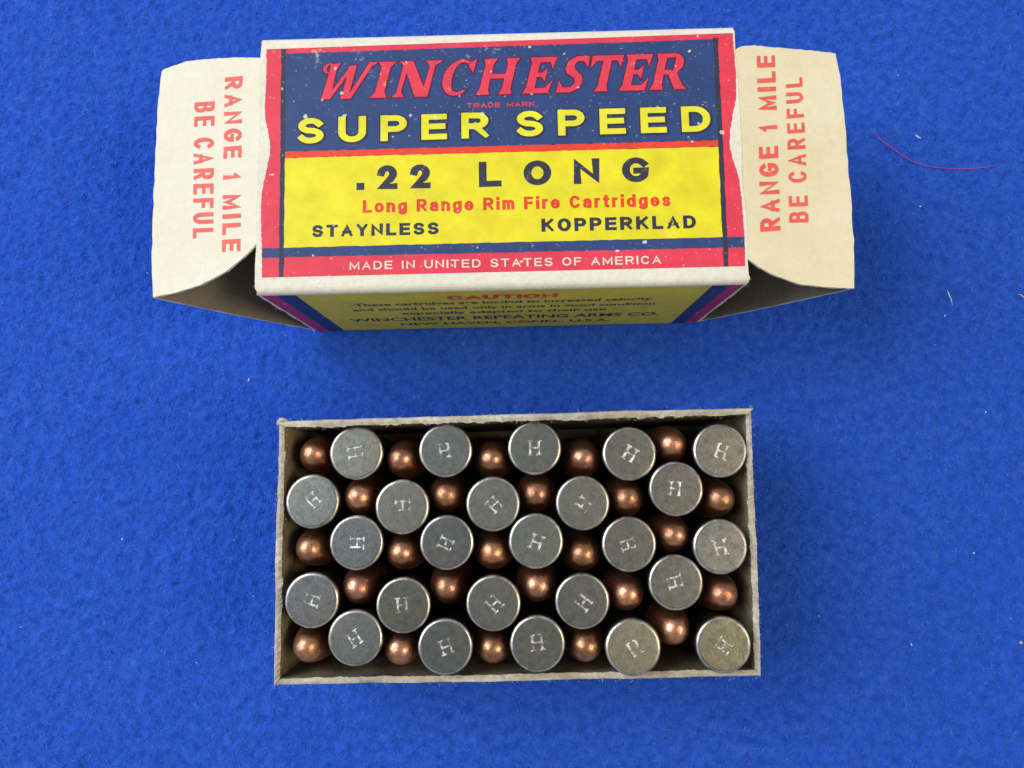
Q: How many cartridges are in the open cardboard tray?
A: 50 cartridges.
